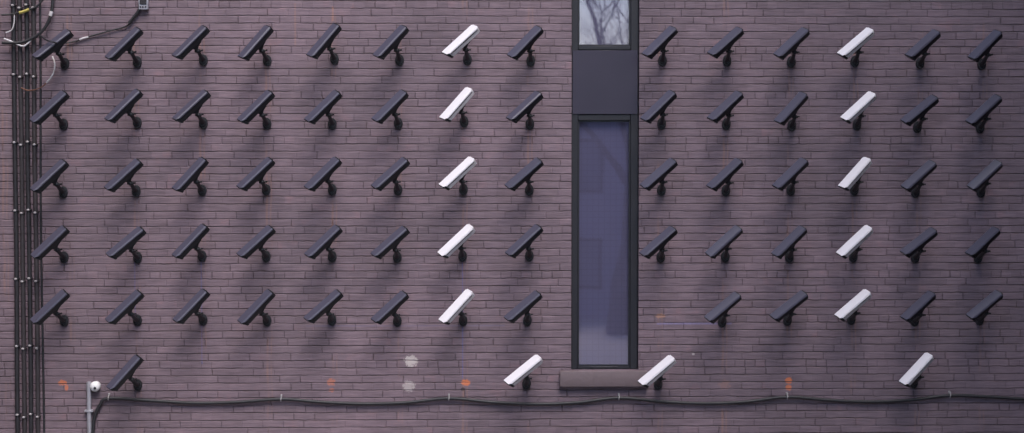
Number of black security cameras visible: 60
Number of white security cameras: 13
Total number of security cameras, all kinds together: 73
